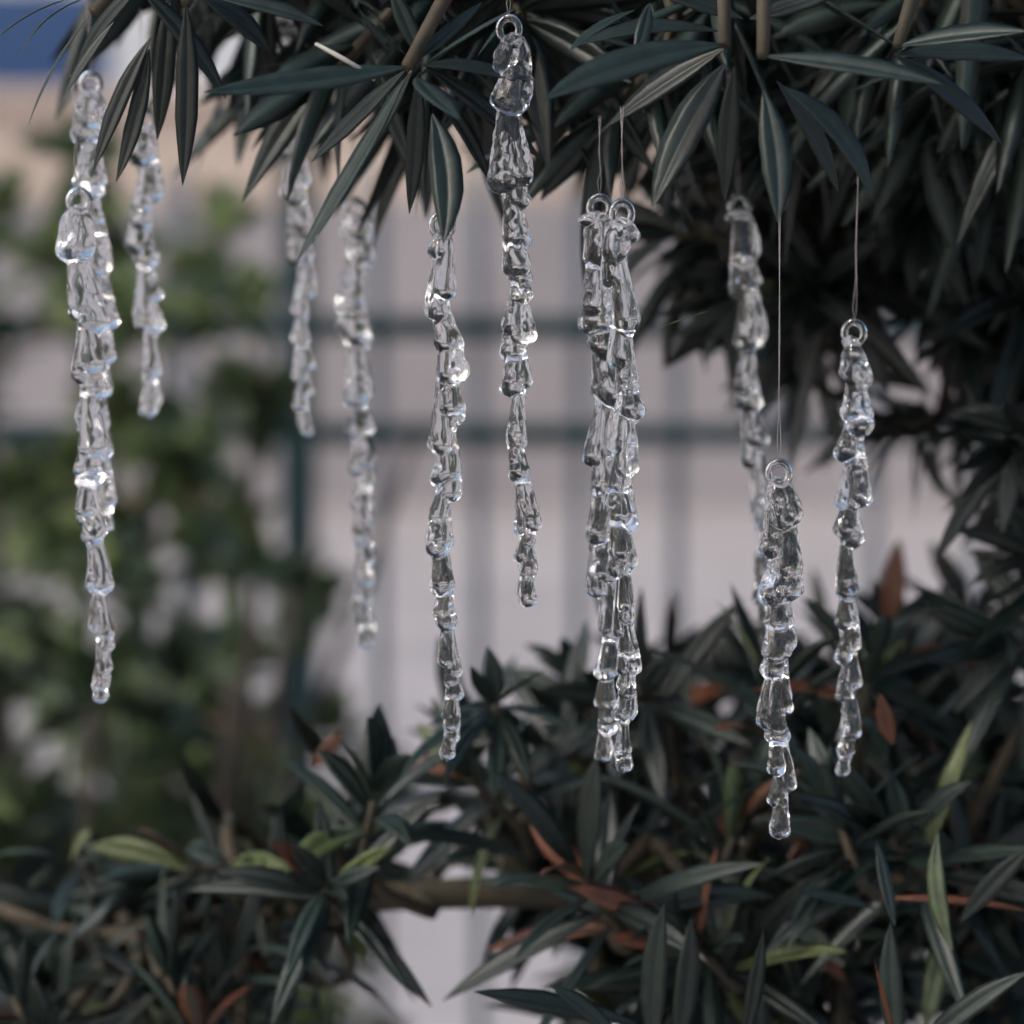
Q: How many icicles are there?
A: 13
